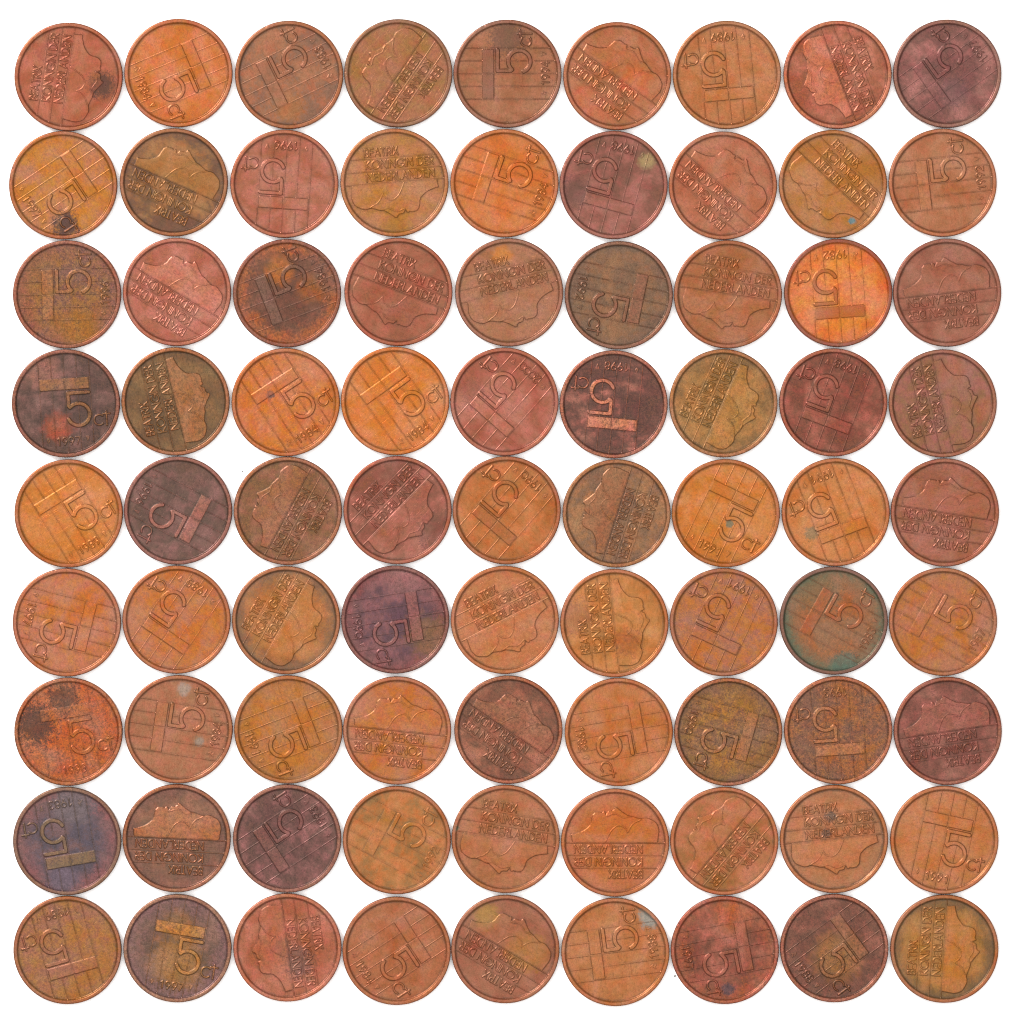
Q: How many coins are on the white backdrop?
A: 81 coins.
